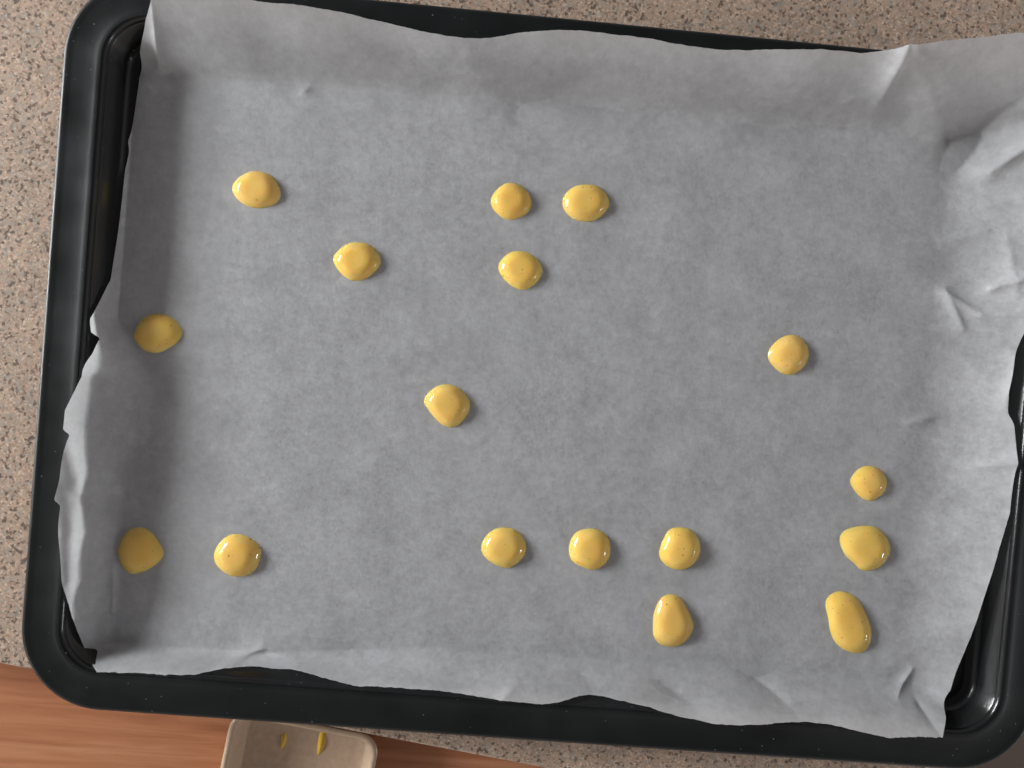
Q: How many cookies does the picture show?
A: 17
